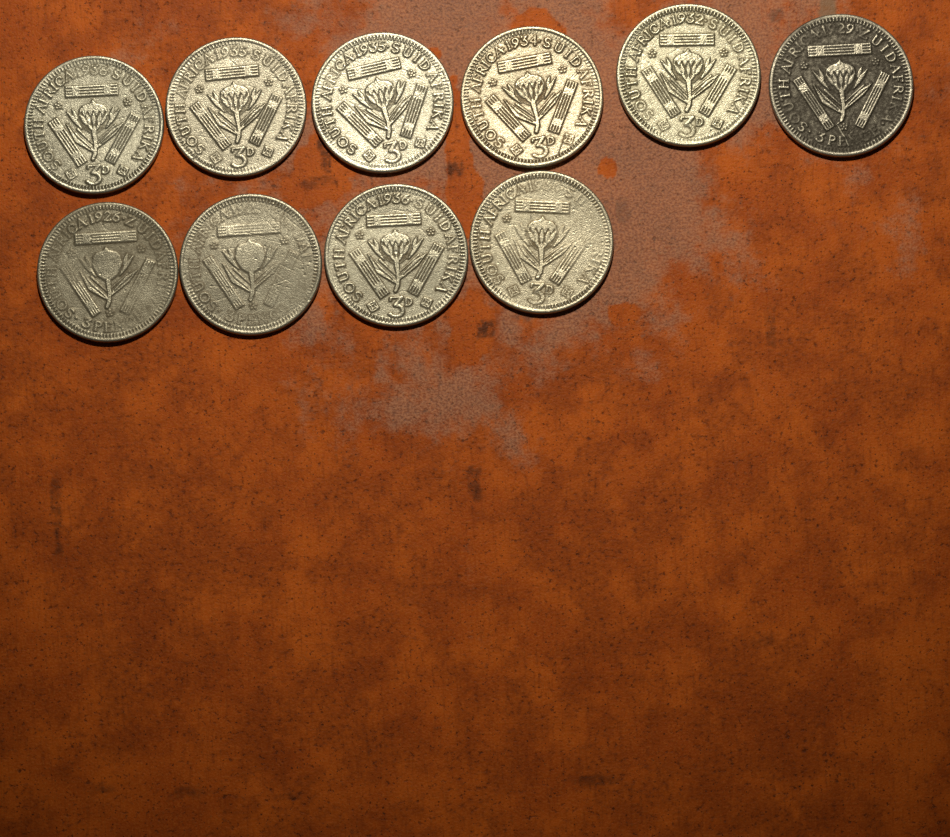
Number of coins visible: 10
